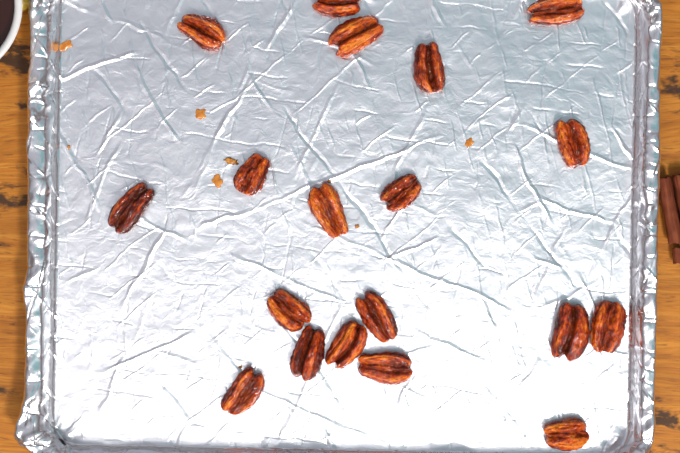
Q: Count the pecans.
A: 19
